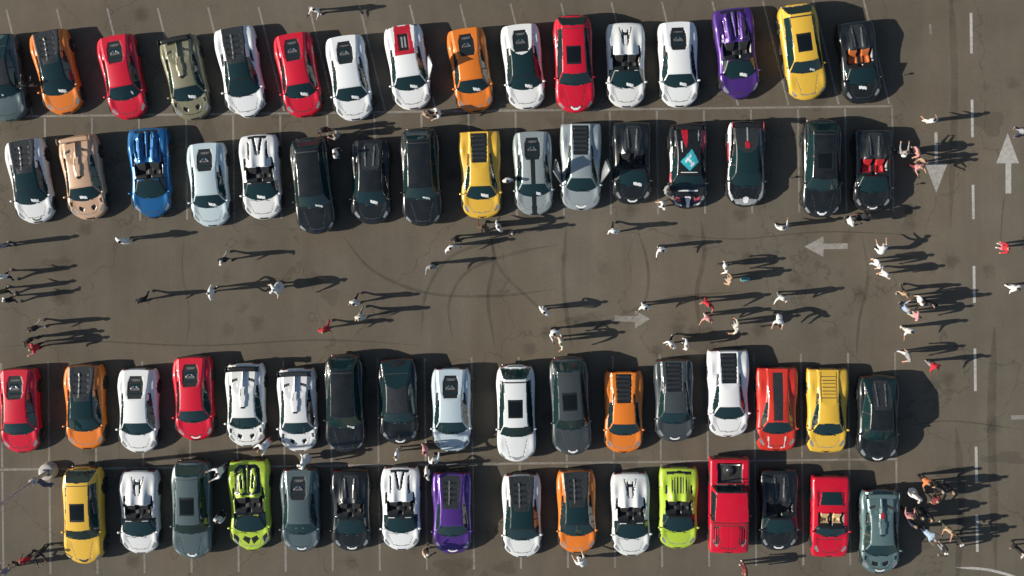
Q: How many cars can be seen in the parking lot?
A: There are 65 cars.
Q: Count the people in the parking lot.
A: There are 96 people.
